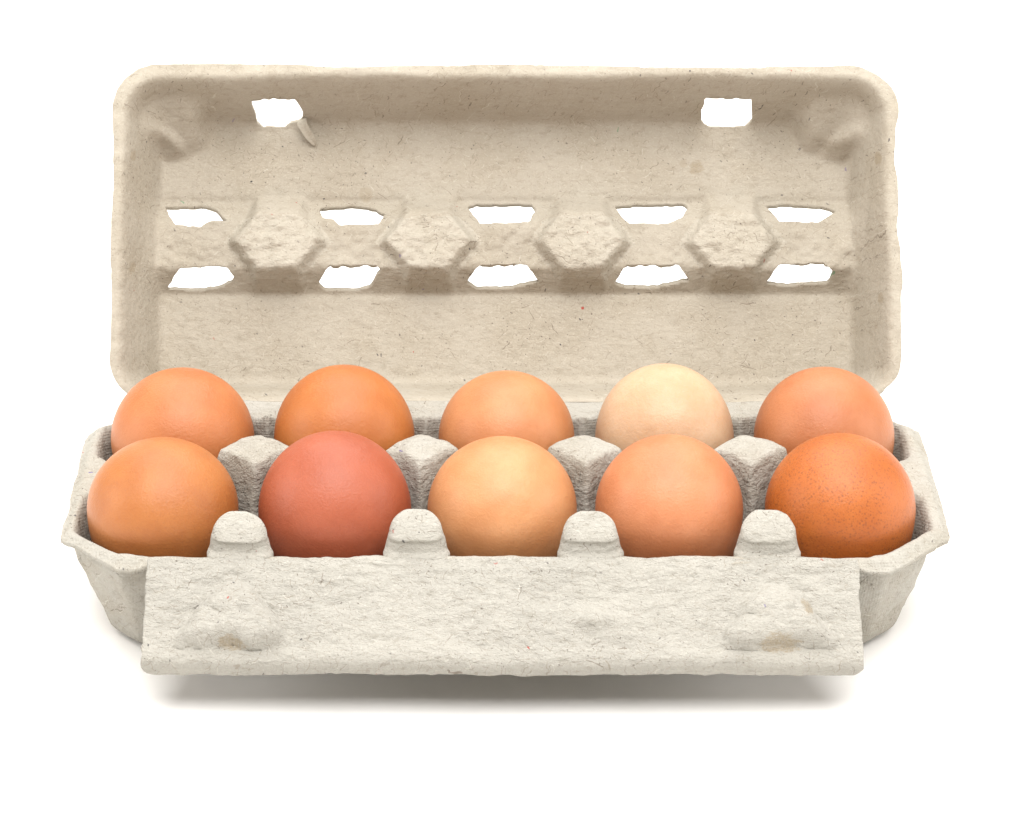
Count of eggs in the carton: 10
